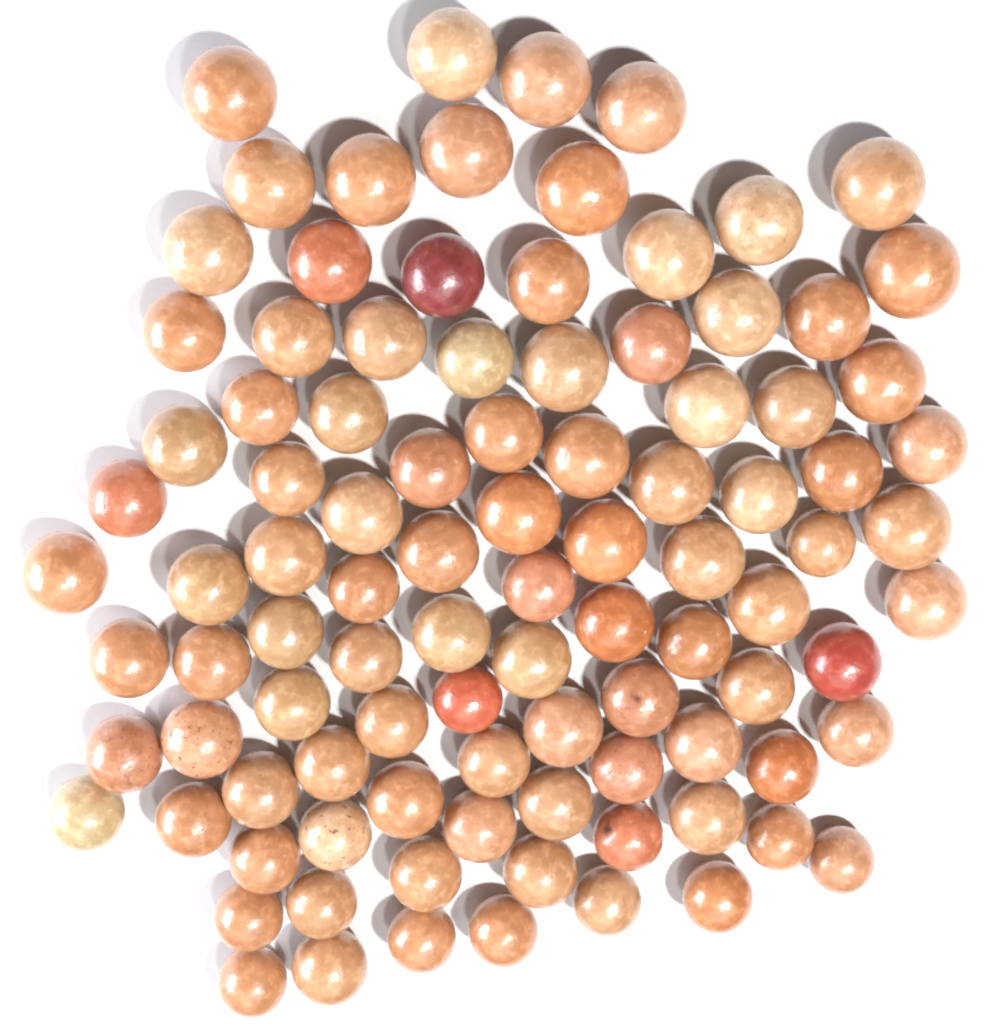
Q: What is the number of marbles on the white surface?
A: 98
